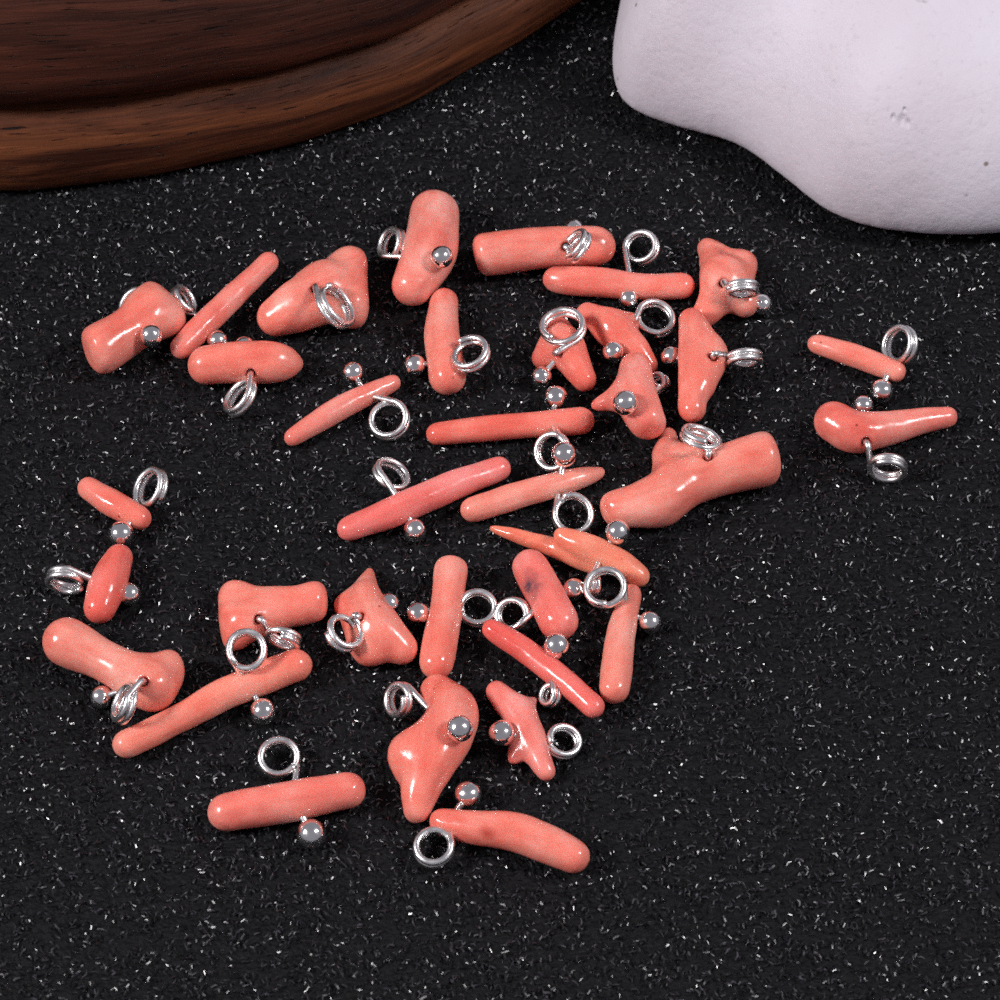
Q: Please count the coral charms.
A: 35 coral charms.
